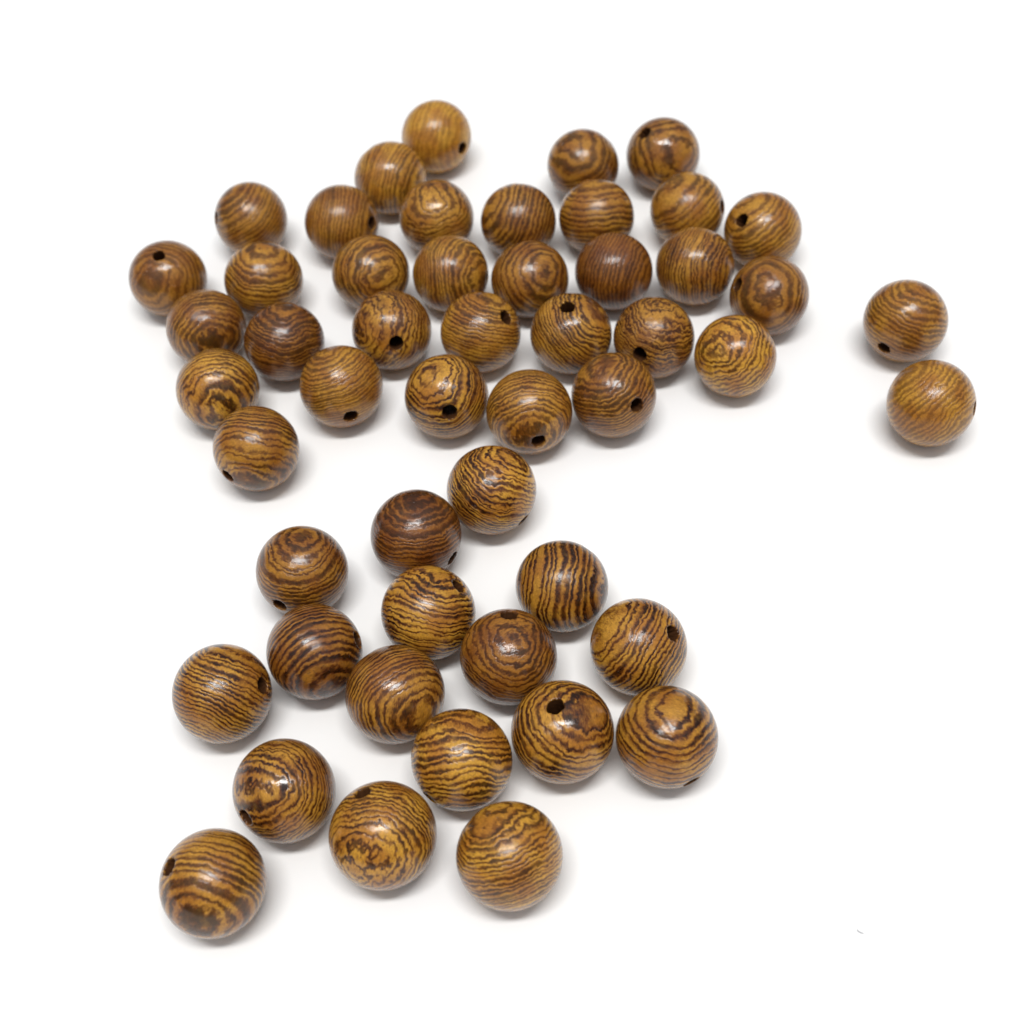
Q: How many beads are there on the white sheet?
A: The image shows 51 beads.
